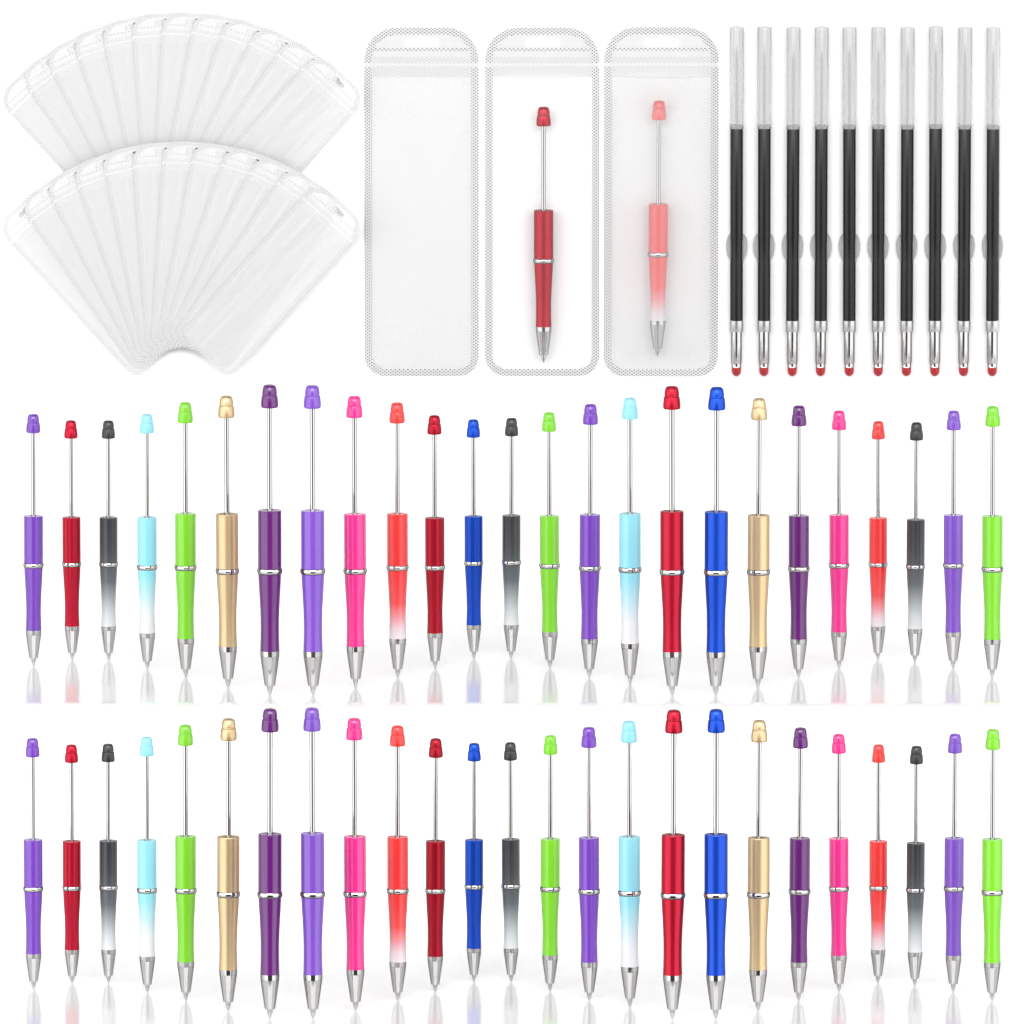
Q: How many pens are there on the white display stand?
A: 52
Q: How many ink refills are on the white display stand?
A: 10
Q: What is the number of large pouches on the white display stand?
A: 3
